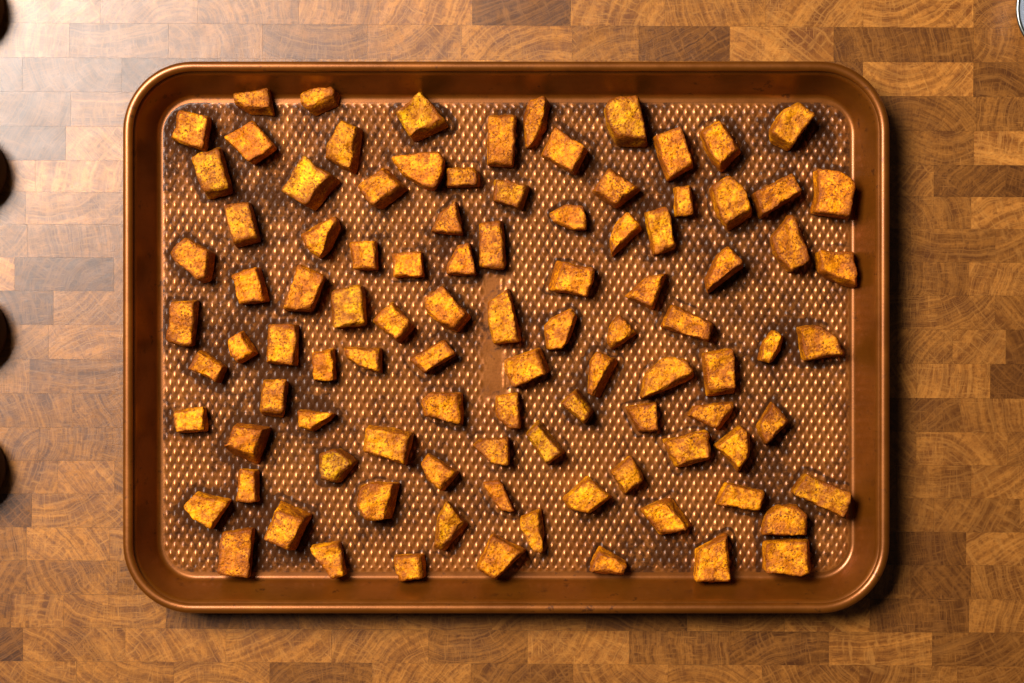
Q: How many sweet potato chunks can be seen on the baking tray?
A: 99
